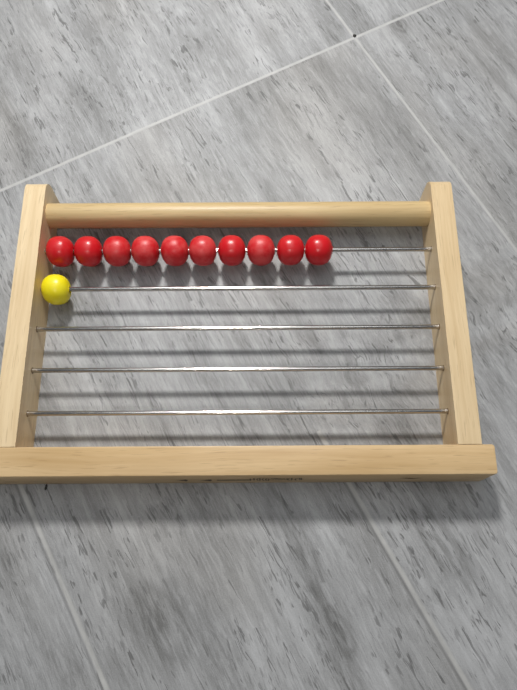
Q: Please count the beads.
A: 11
